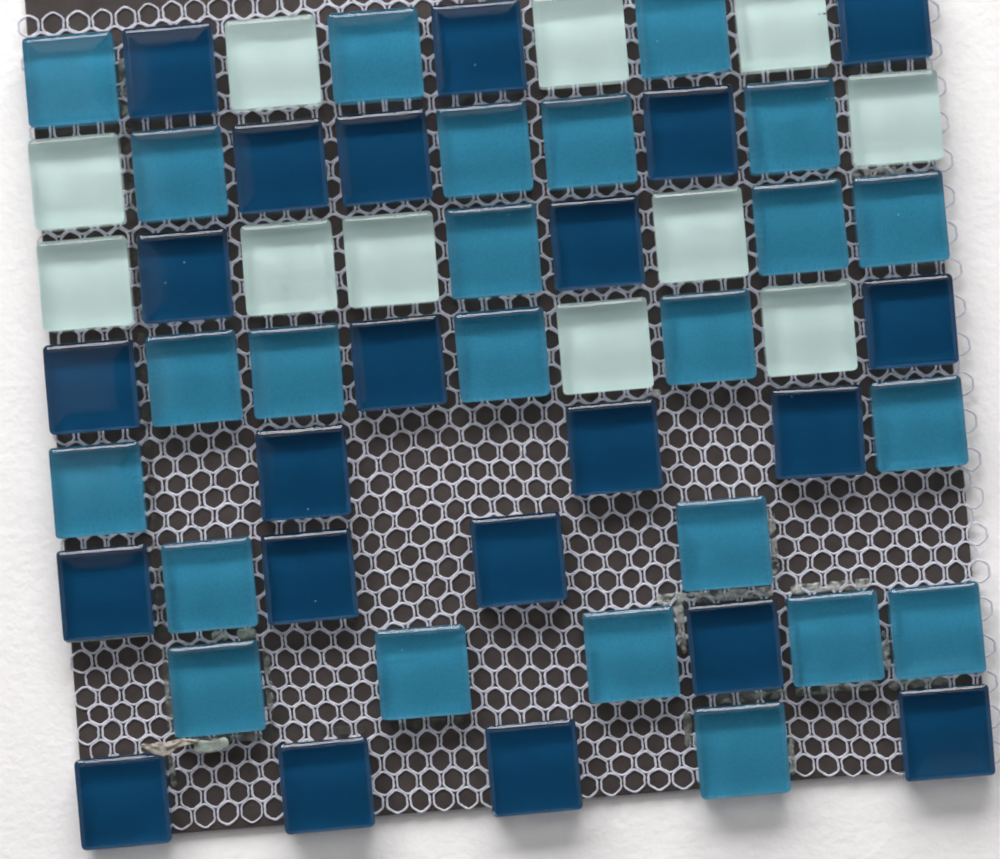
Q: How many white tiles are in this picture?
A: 11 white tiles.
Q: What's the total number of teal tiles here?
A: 24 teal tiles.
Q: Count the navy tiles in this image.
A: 22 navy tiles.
